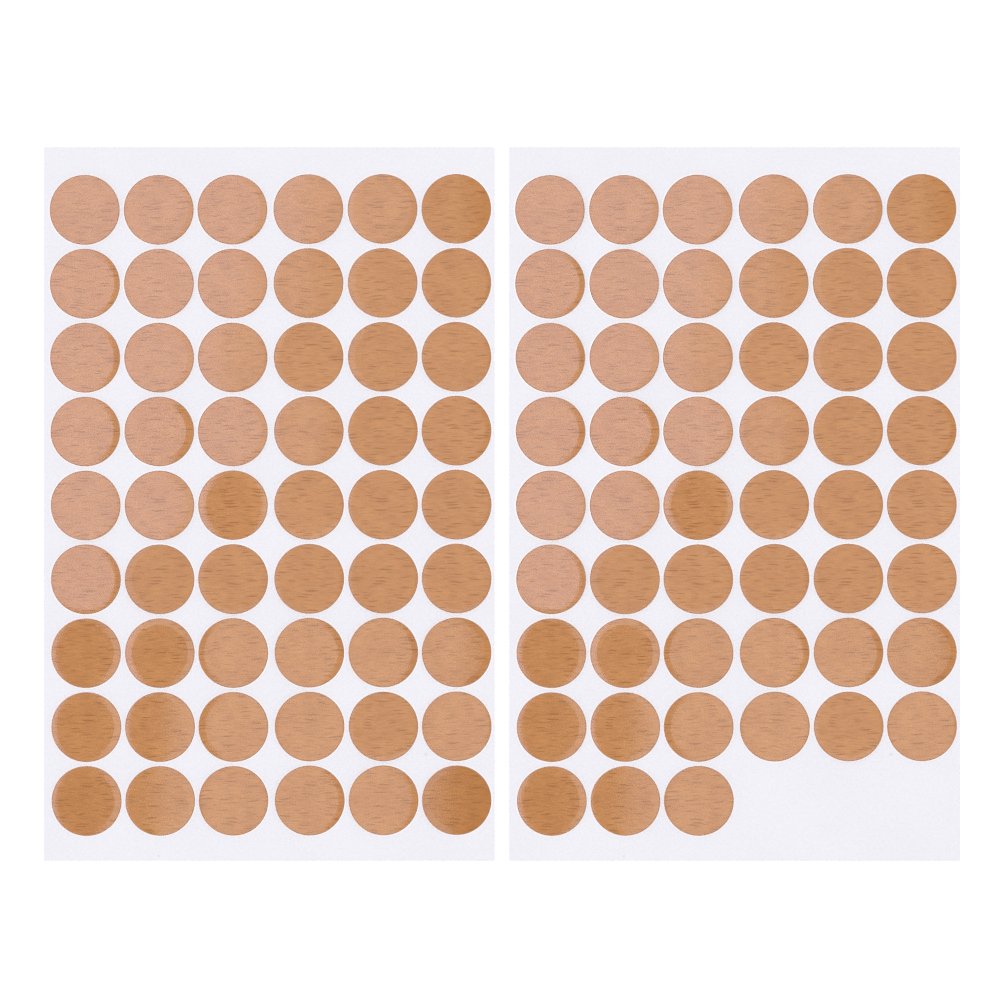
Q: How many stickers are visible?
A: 105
